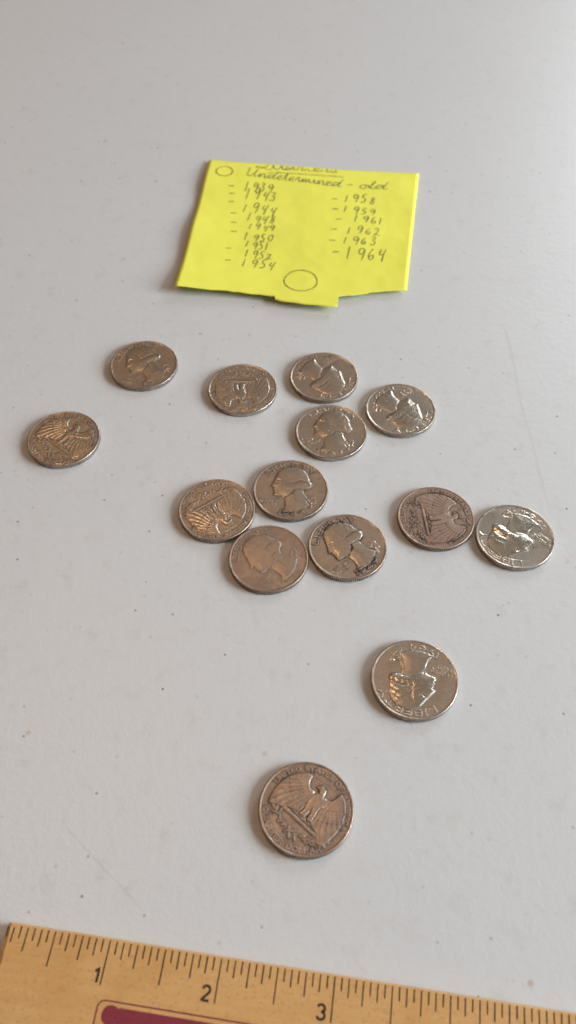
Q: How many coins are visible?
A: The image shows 14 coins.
